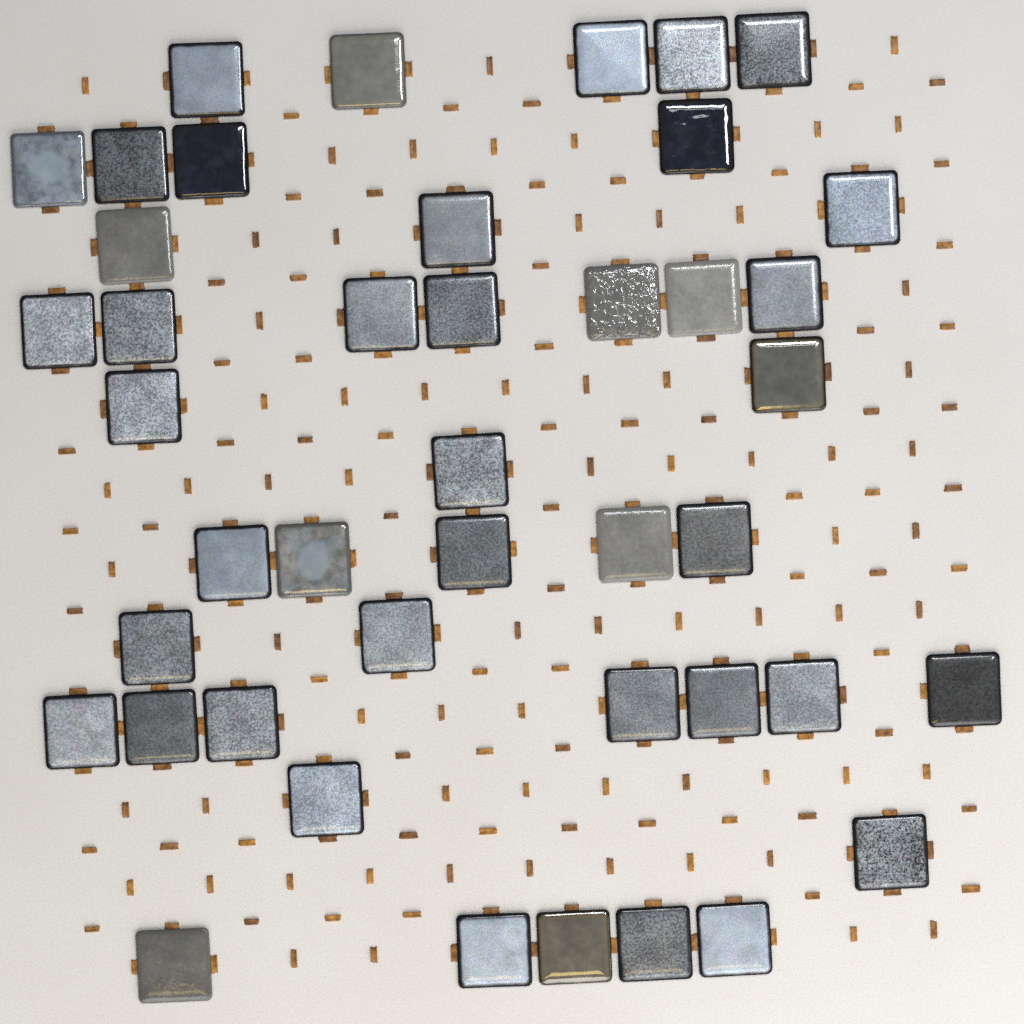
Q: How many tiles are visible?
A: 43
